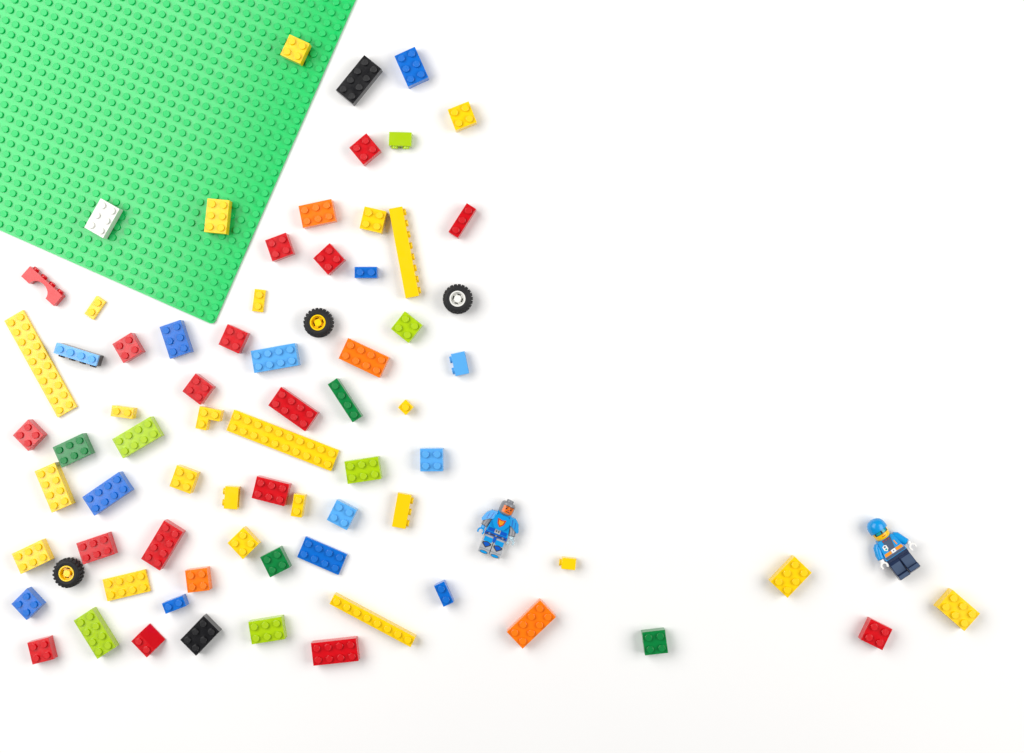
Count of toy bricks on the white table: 71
